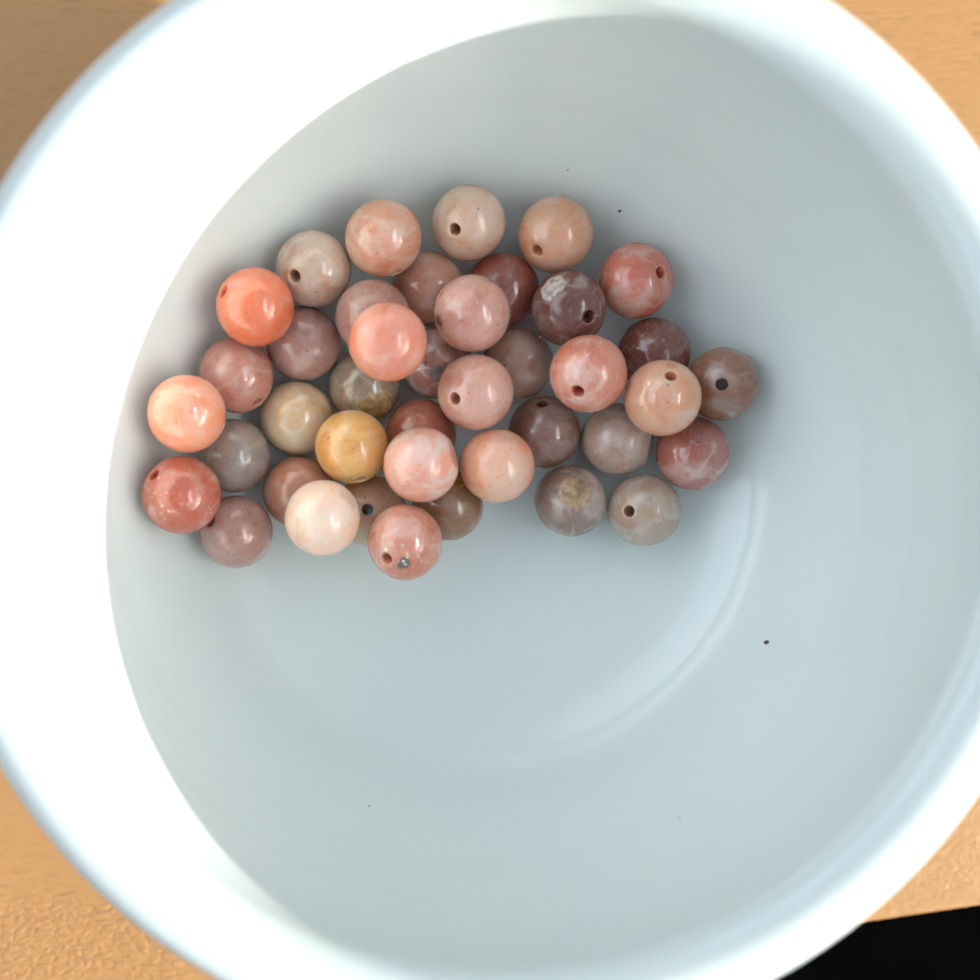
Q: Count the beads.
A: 41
